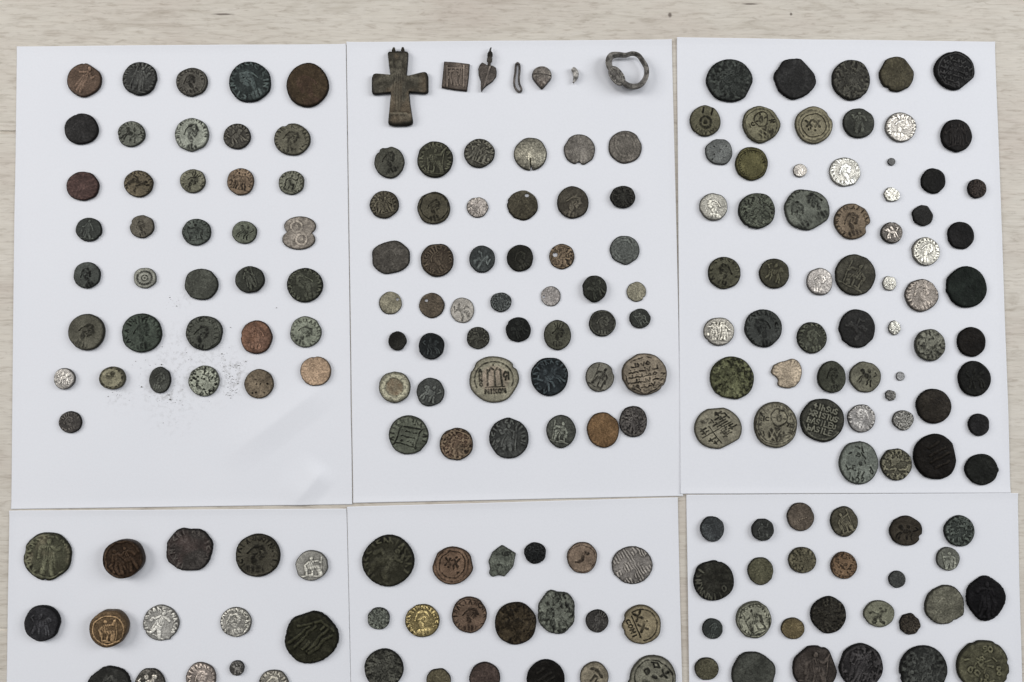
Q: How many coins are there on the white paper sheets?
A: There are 200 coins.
